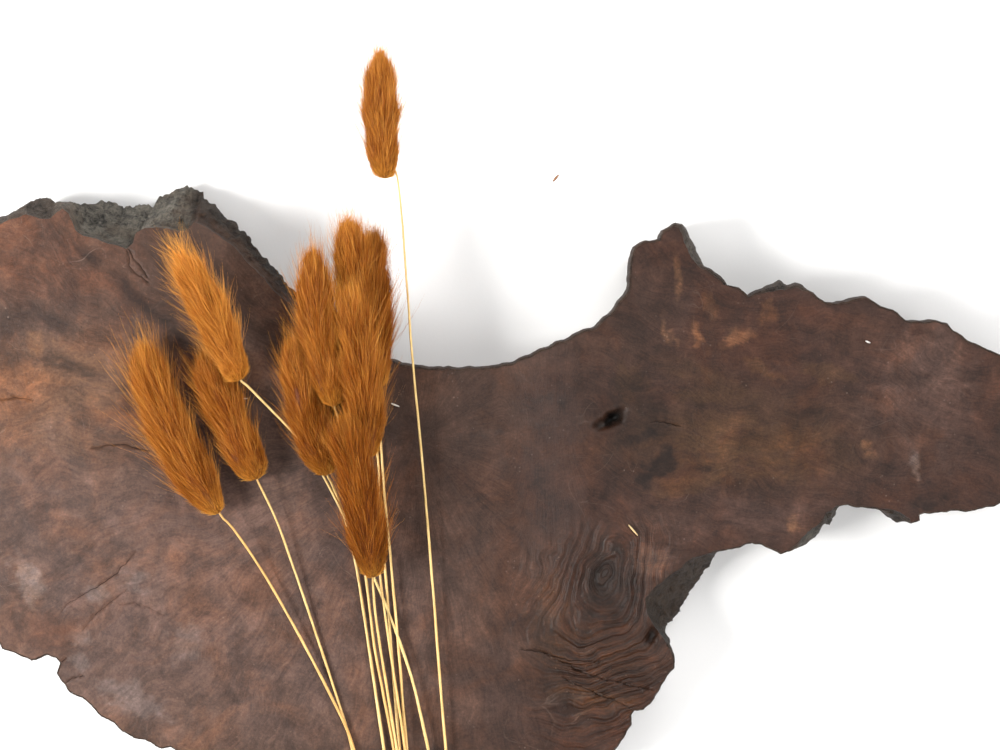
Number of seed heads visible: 10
